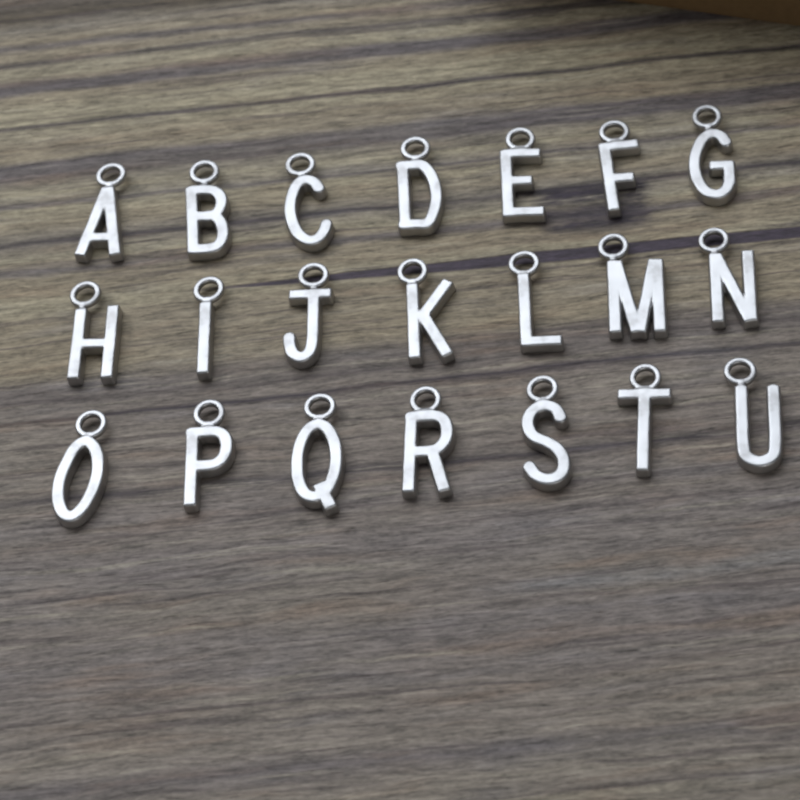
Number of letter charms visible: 21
